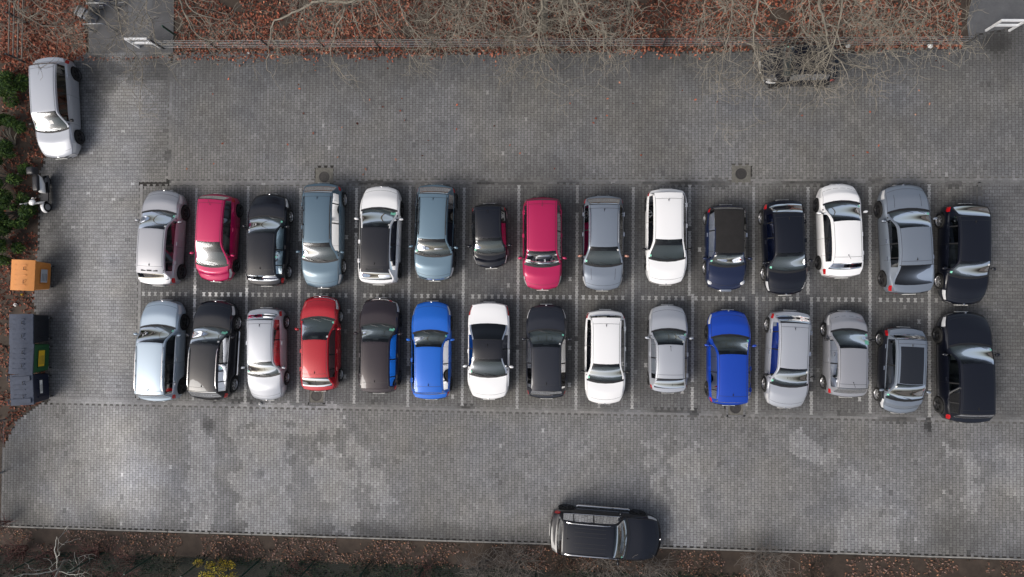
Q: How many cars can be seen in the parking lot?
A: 33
